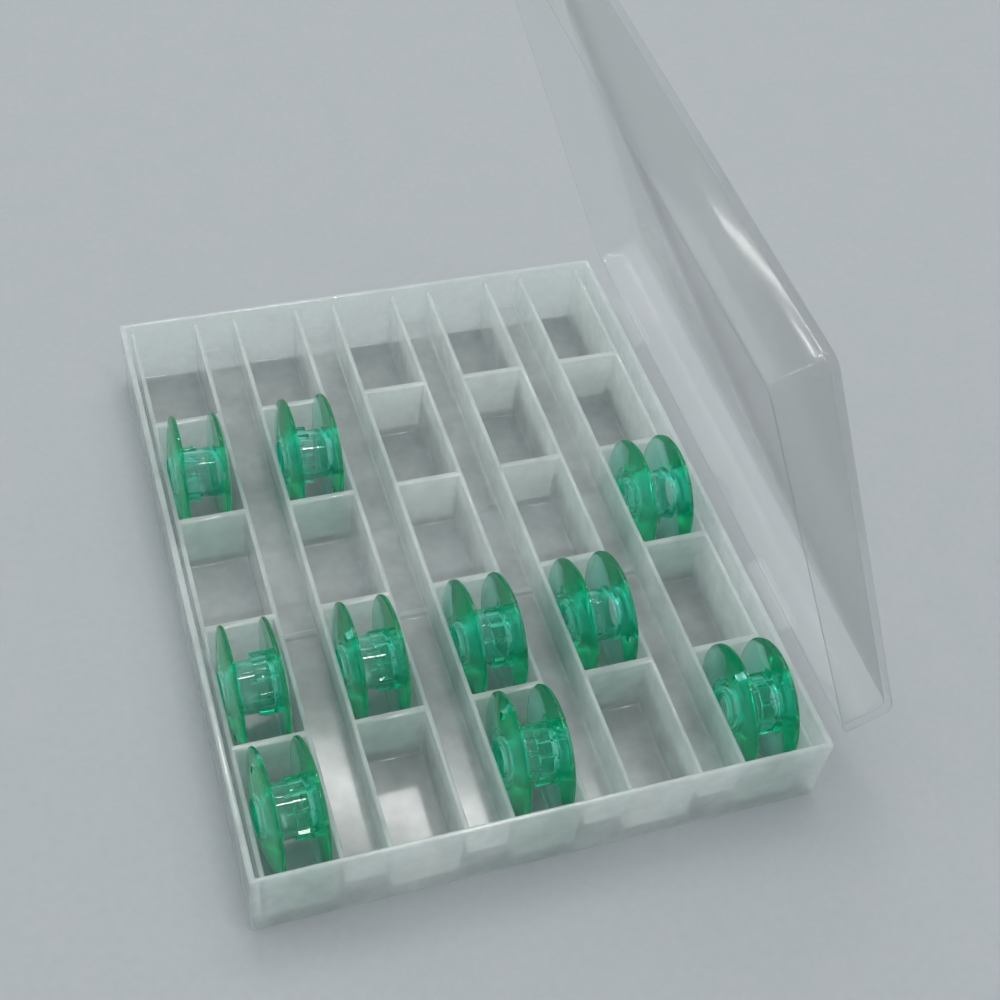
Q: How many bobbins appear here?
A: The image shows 10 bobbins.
